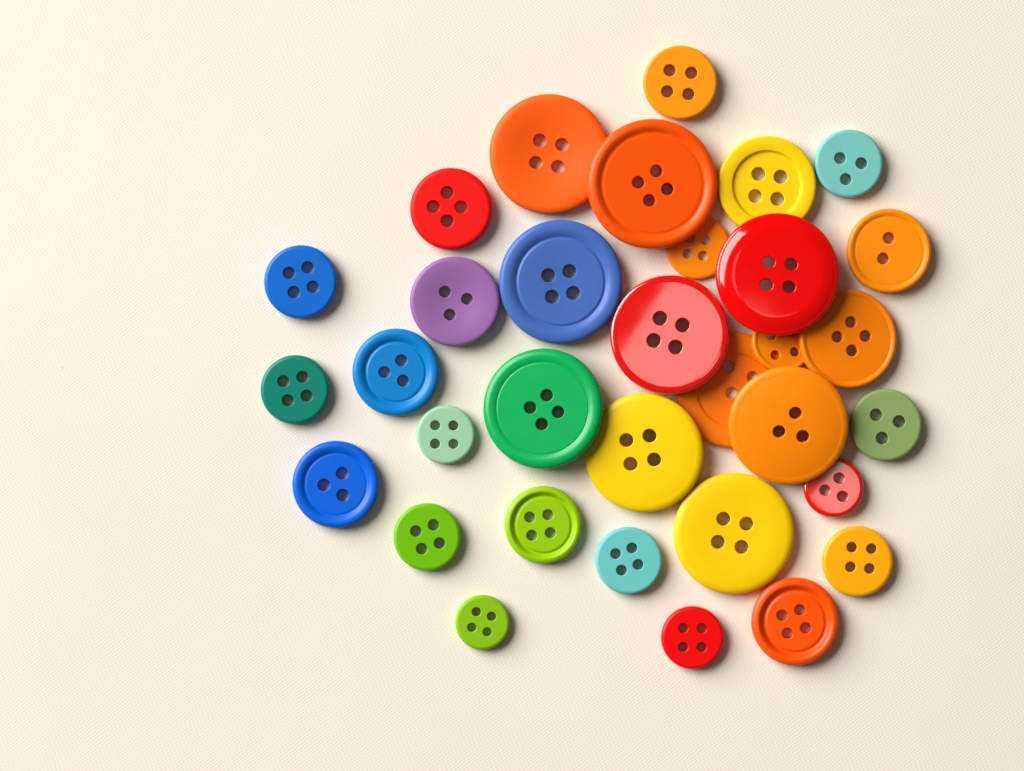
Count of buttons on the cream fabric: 33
